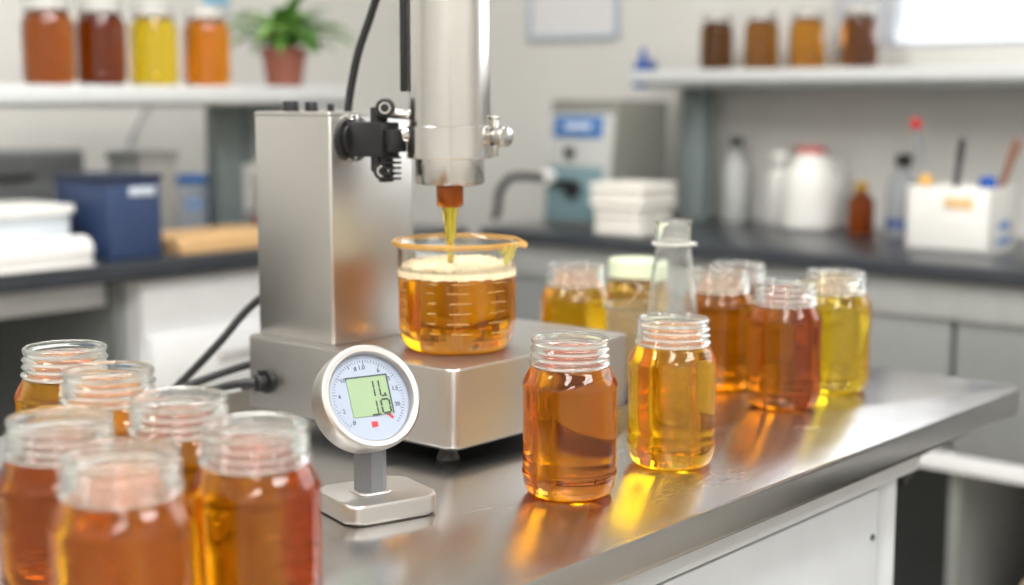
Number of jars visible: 22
